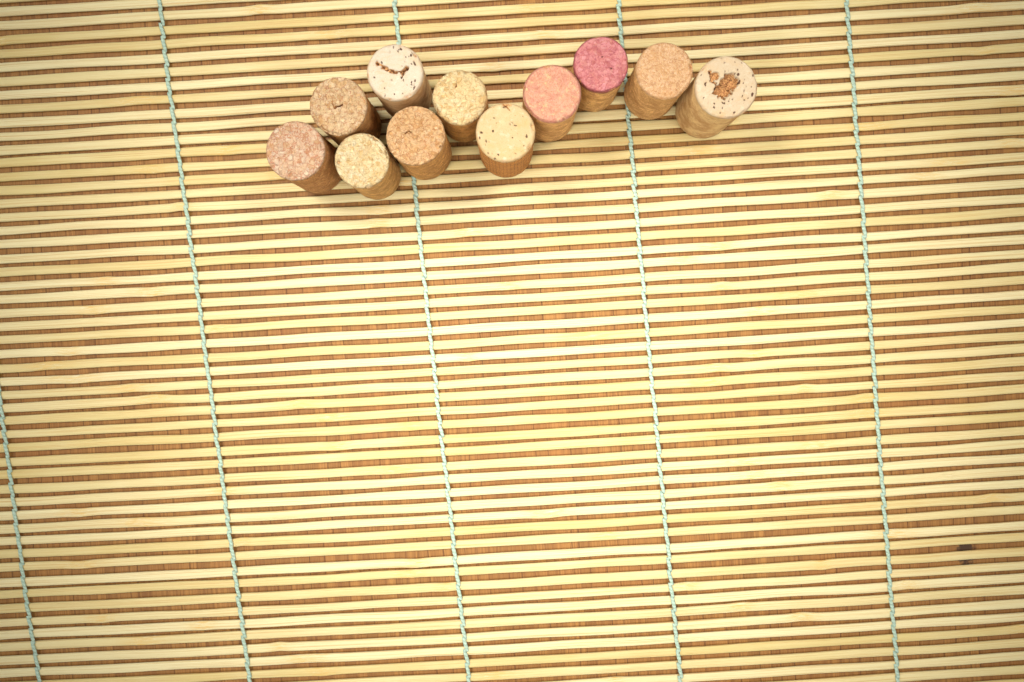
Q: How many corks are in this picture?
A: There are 11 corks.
